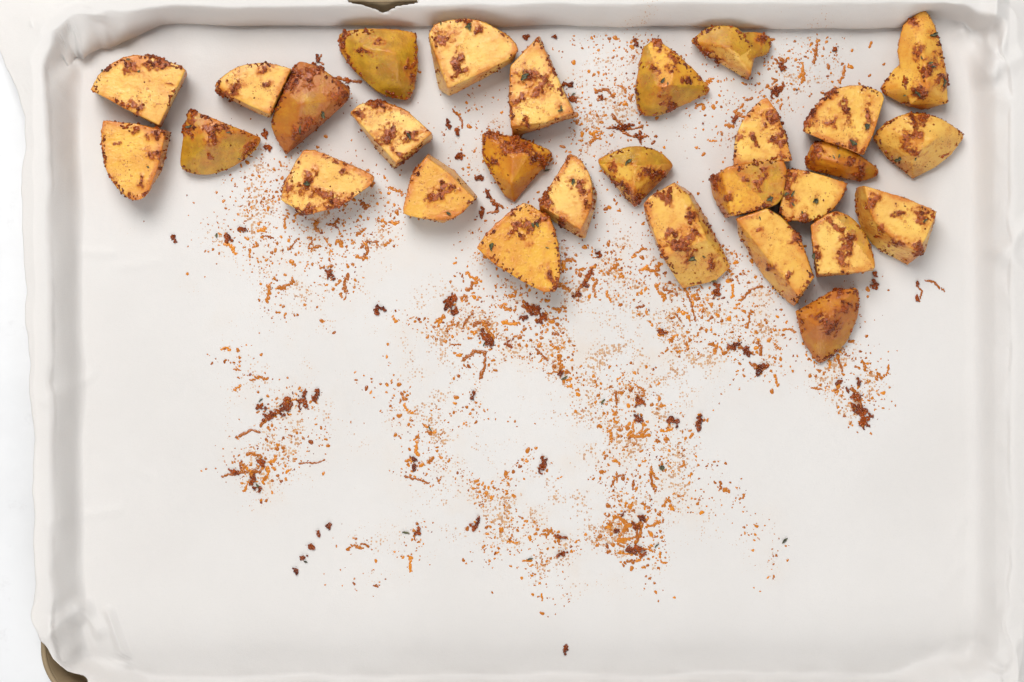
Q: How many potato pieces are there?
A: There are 29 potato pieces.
